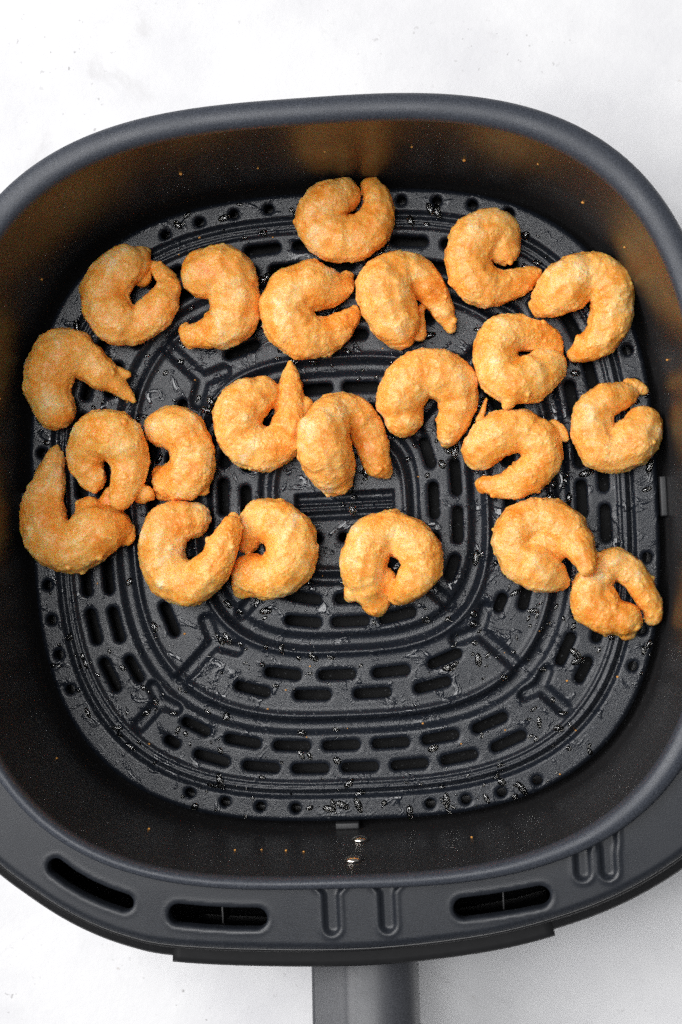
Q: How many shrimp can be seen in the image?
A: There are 22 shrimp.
